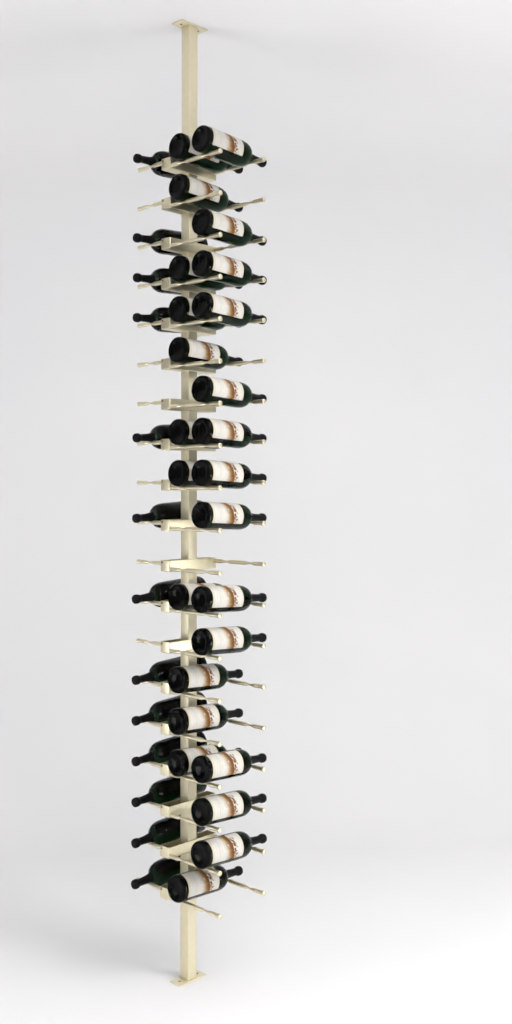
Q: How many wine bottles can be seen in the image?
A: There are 38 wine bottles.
